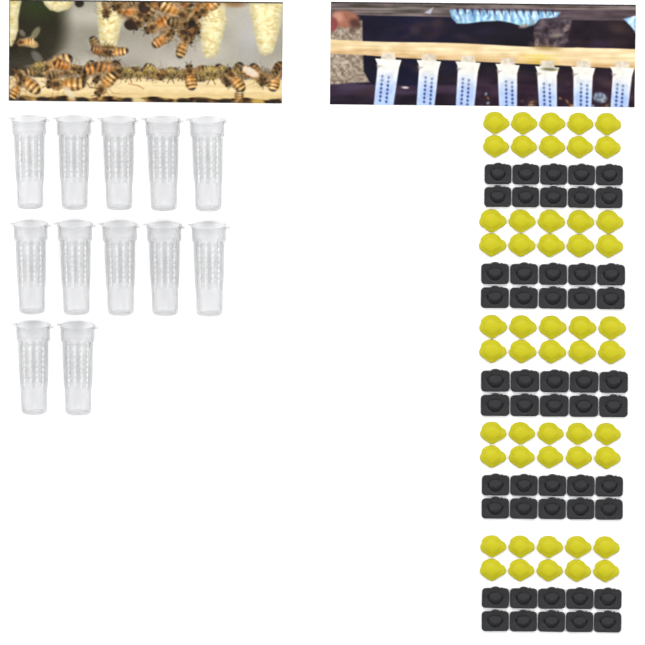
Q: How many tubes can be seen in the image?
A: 12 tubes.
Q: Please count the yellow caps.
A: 50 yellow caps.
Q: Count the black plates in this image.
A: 50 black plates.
